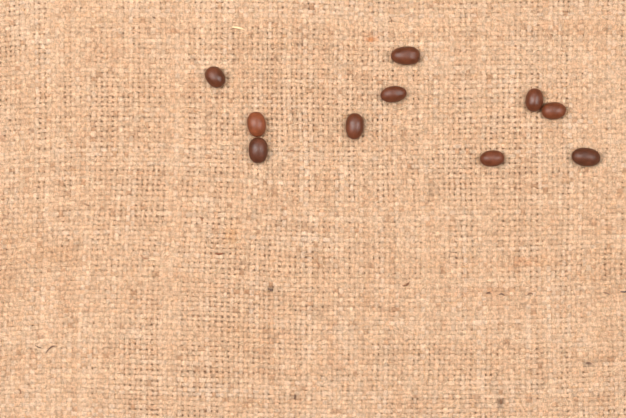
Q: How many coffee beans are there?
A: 10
